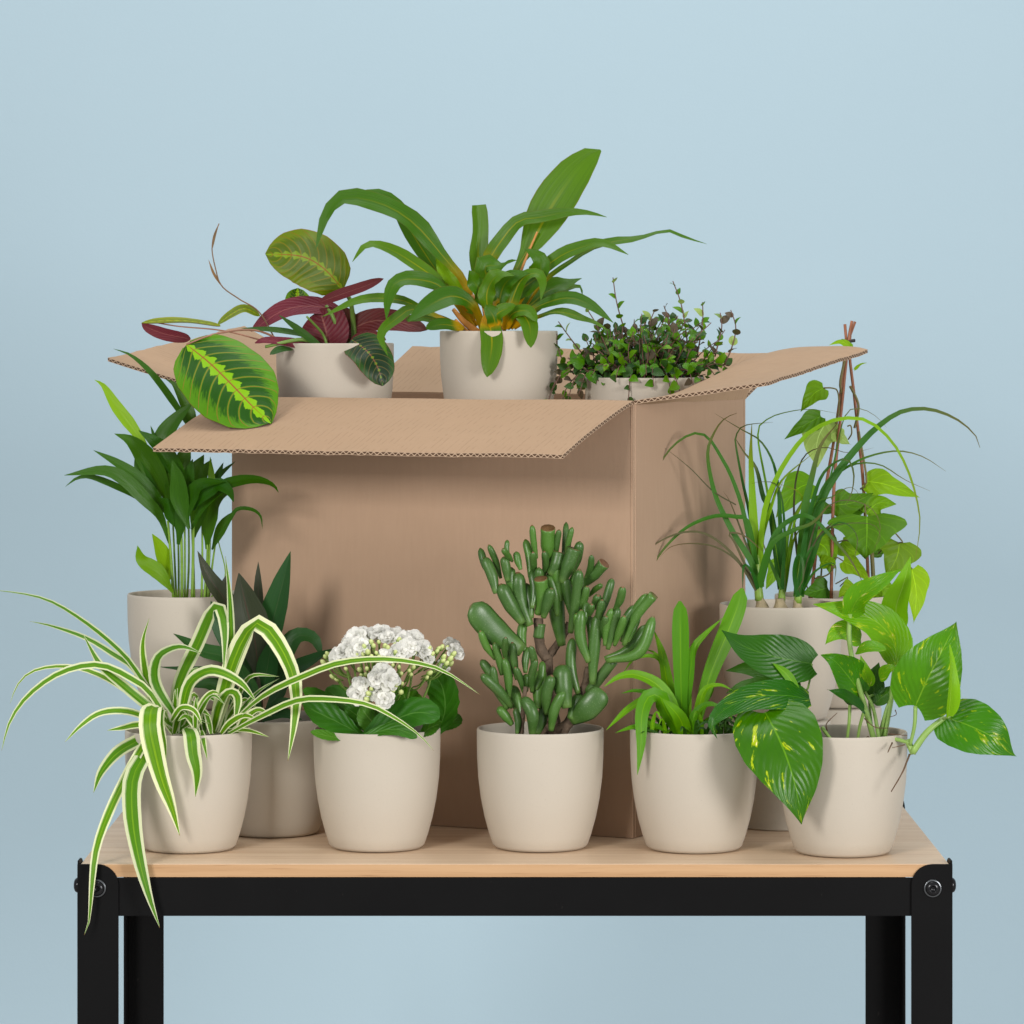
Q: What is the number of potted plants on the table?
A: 12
